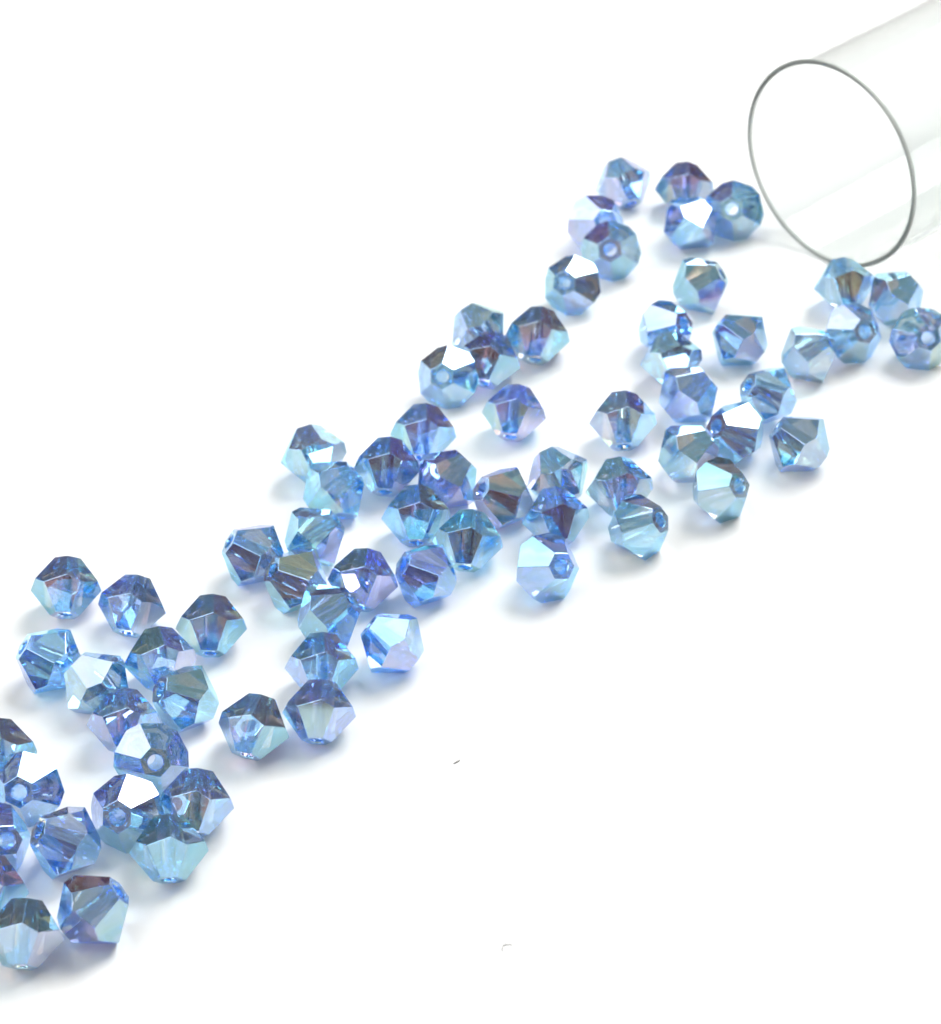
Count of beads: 70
